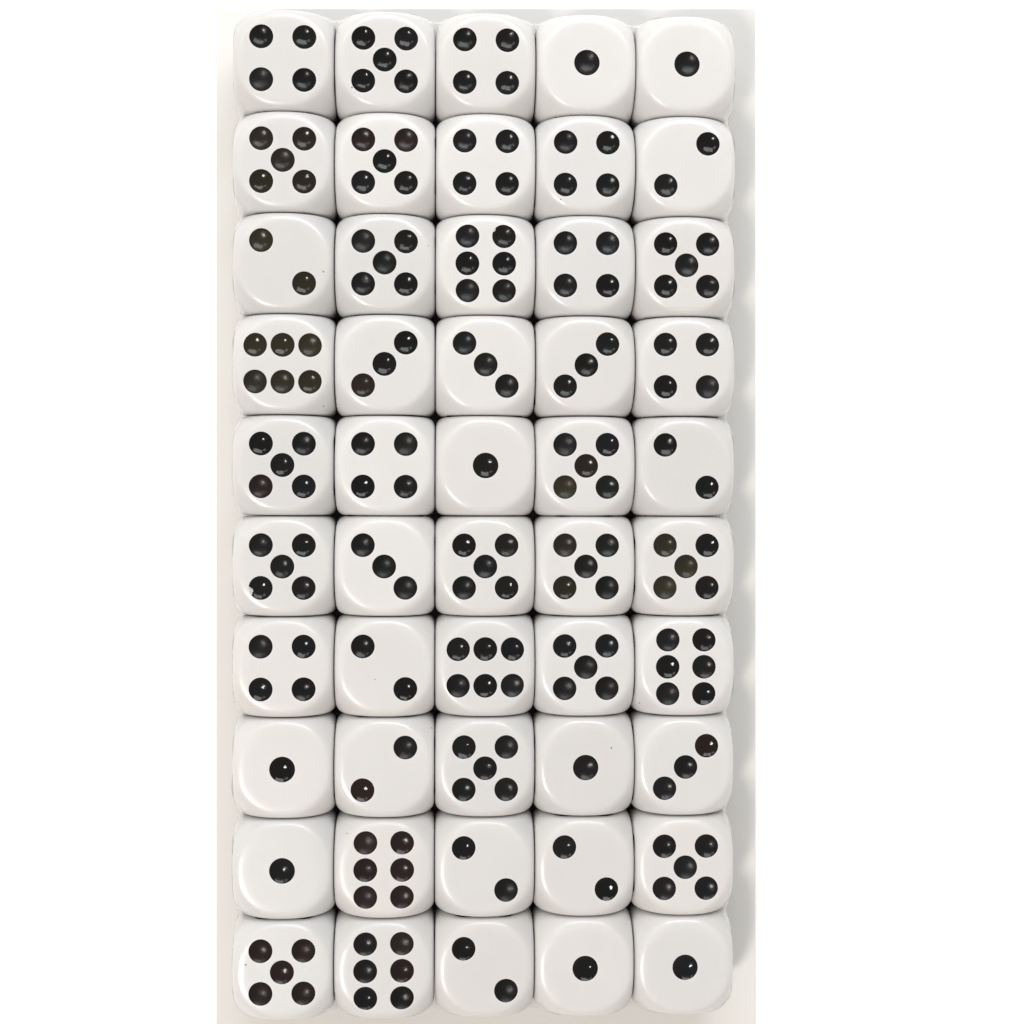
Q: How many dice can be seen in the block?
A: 50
